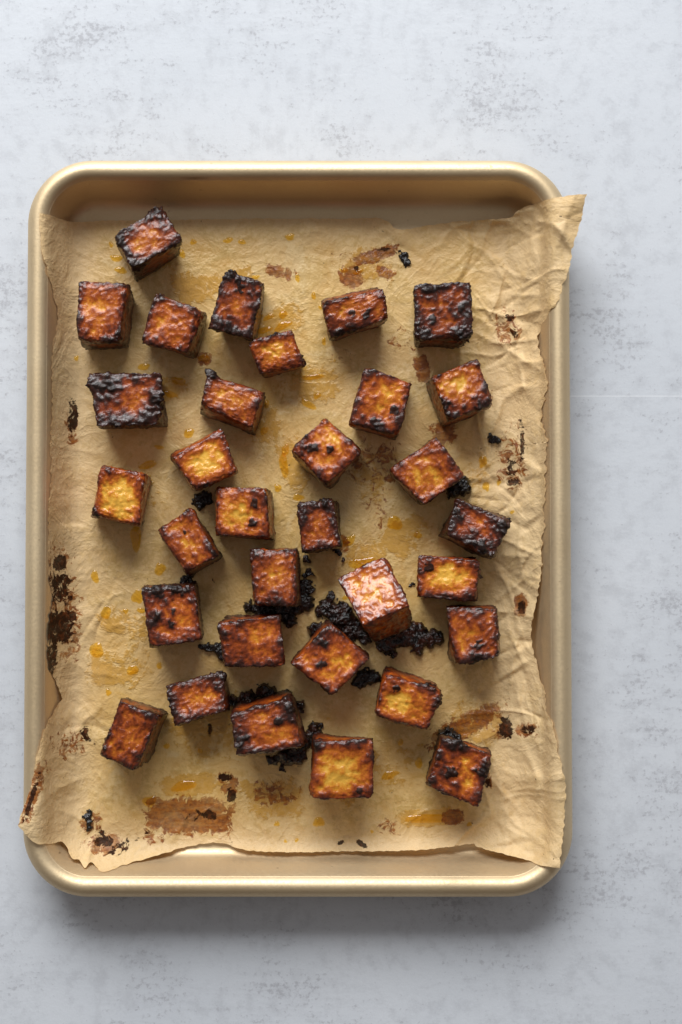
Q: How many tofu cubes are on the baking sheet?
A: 32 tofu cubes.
